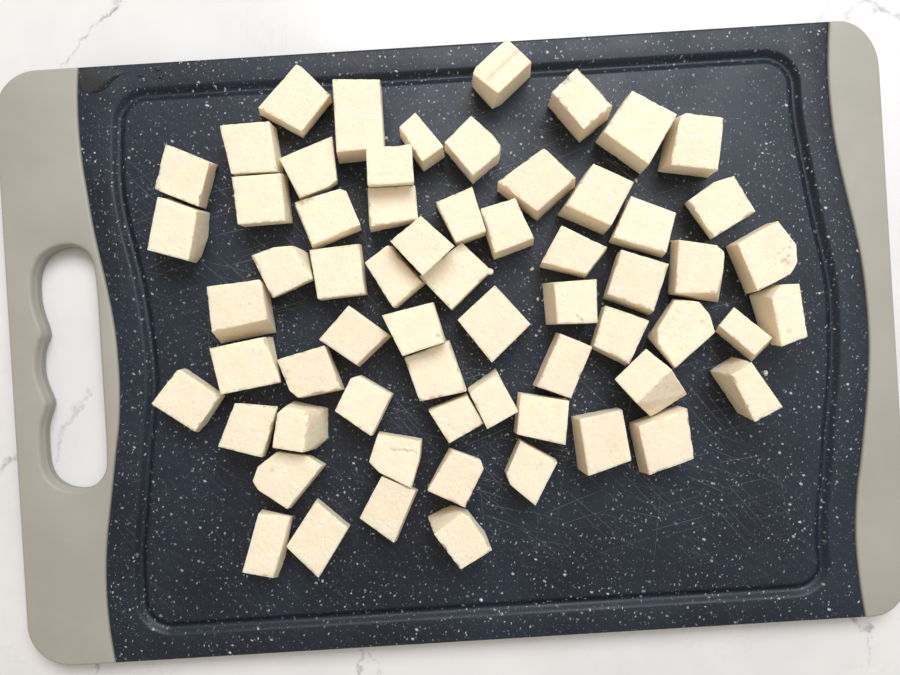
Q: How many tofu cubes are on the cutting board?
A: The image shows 63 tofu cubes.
